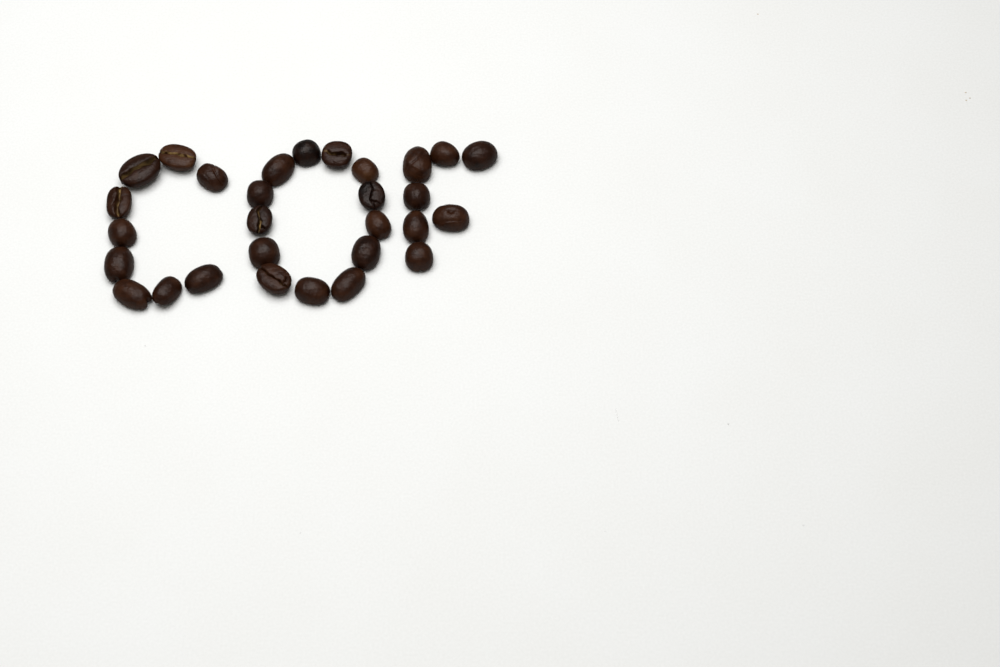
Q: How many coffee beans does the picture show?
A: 29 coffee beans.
